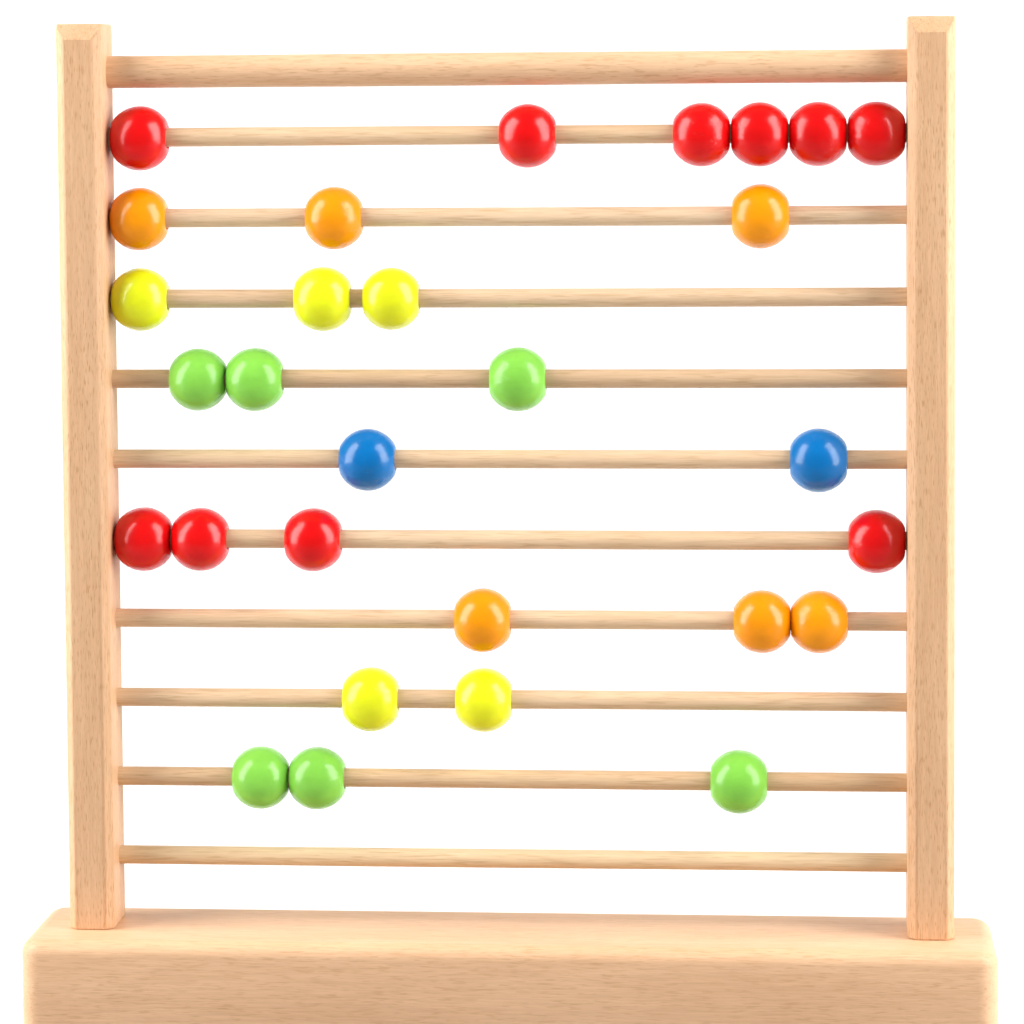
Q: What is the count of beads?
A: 29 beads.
